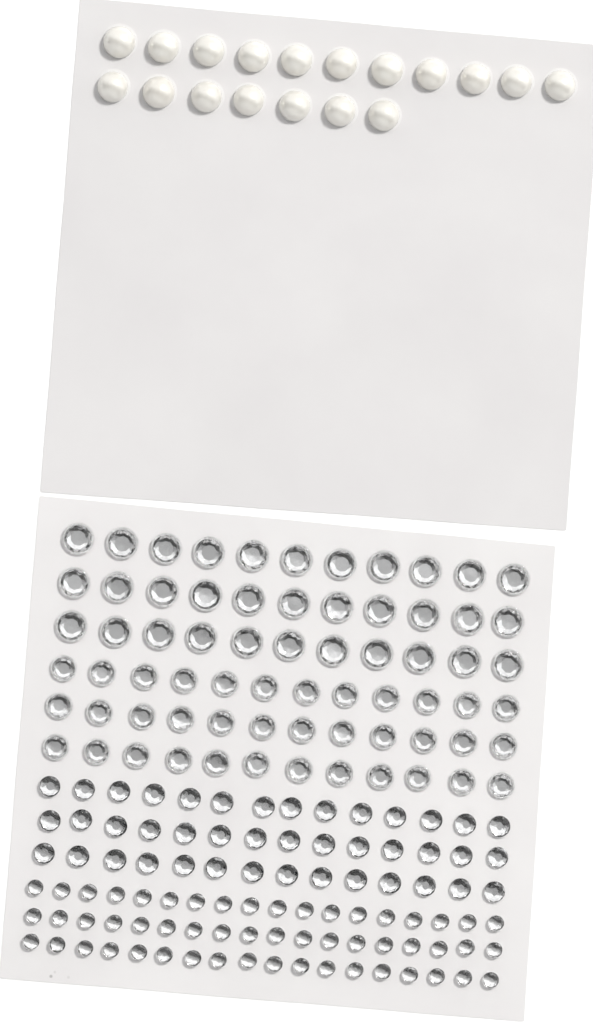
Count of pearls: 18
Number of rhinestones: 165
